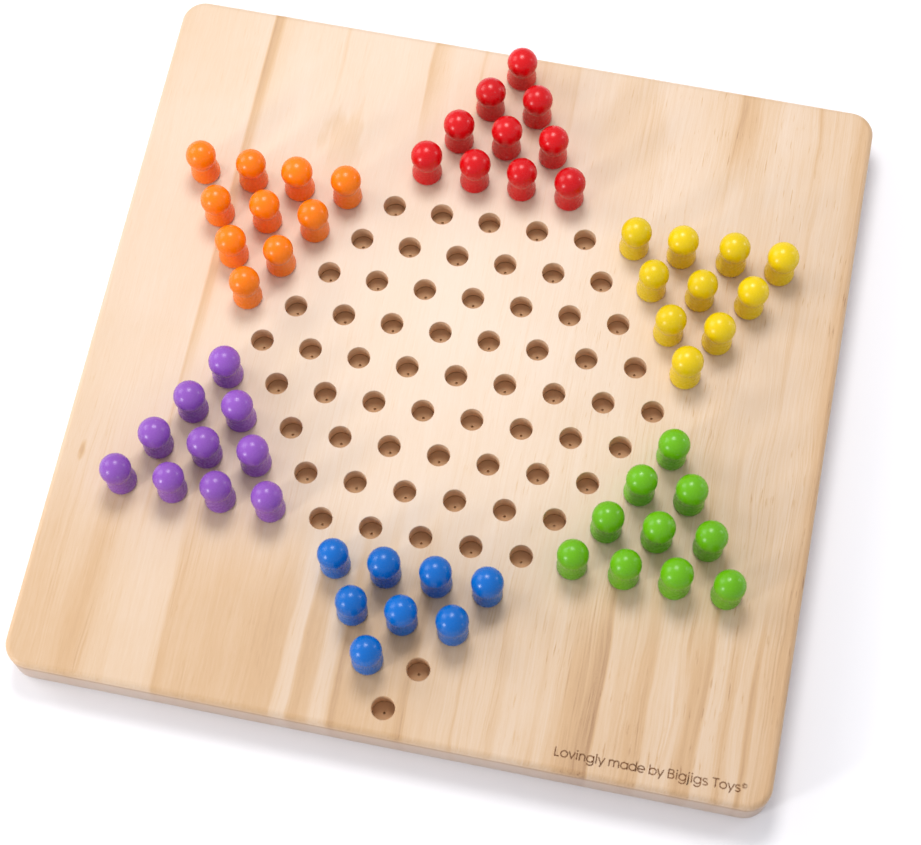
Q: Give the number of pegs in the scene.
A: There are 58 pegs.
